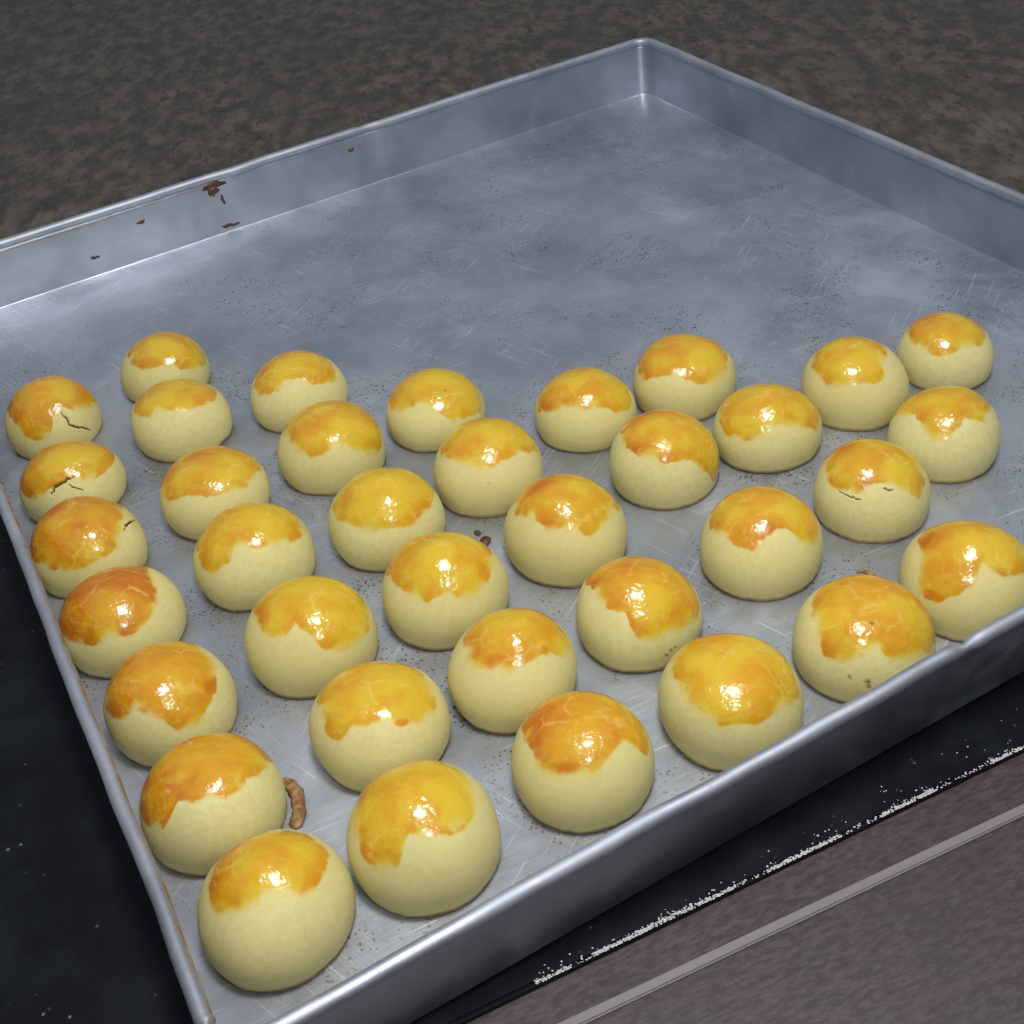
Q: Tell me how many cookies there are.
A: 36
